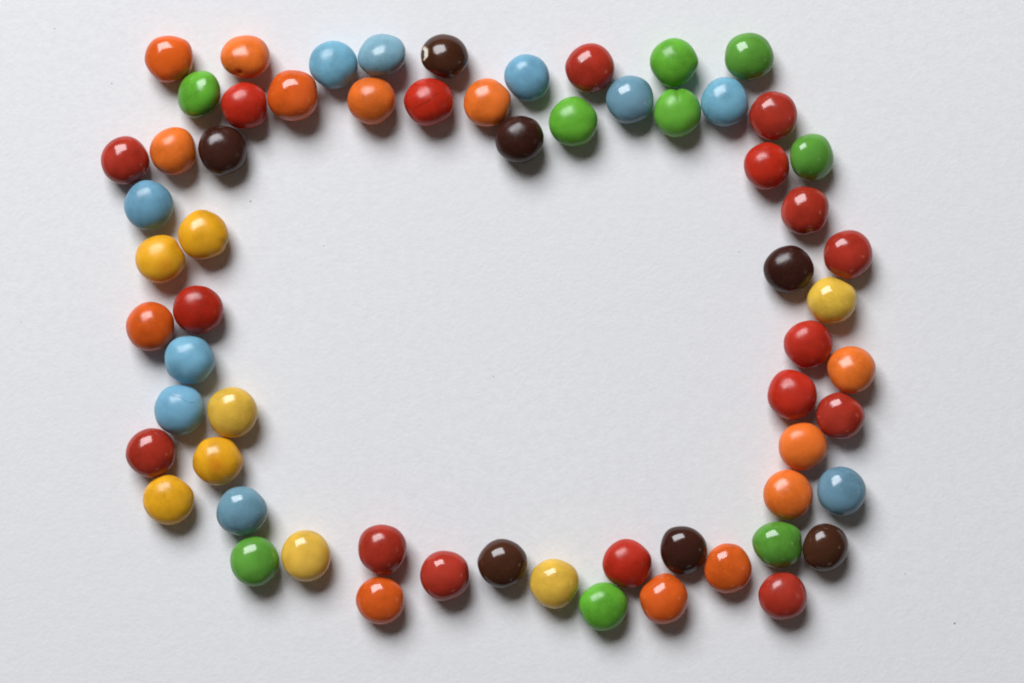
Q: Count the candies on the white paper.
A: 64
